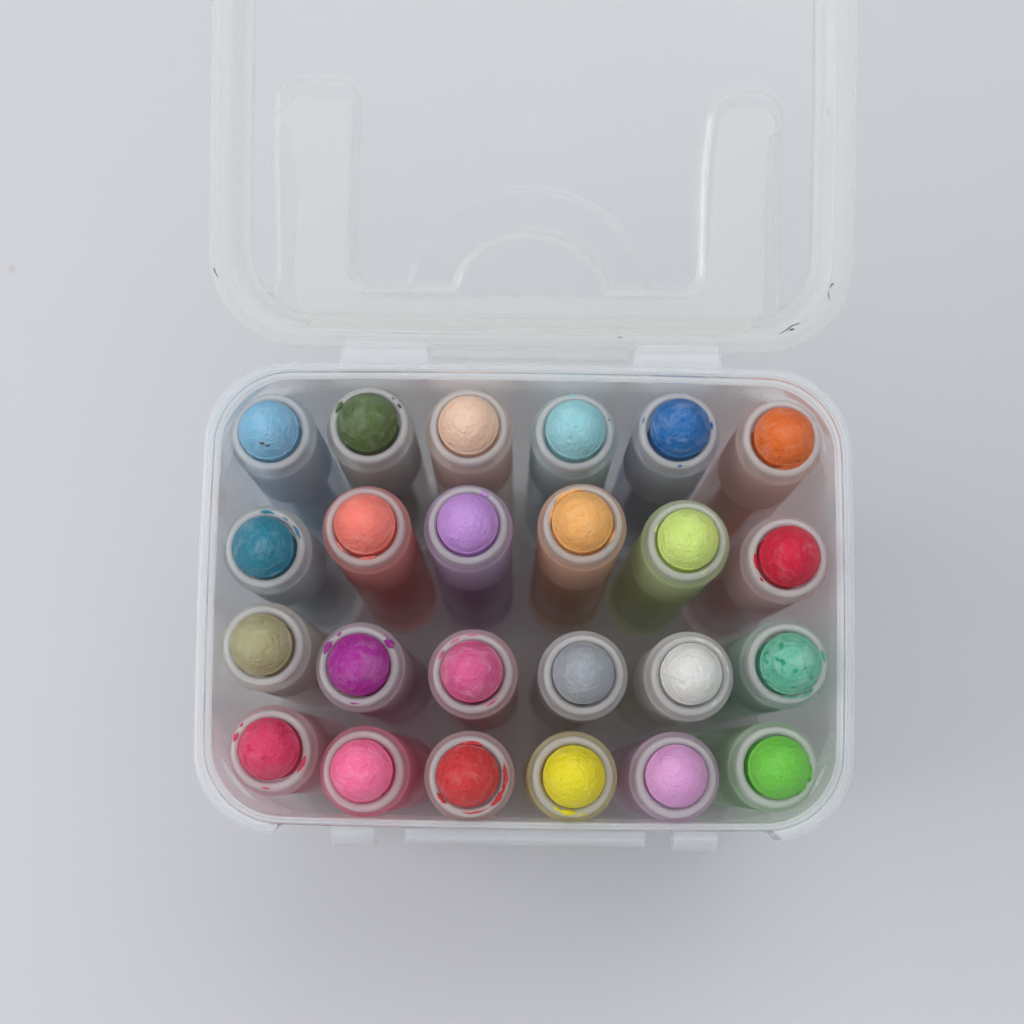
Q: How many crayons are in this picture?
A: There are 24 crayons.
